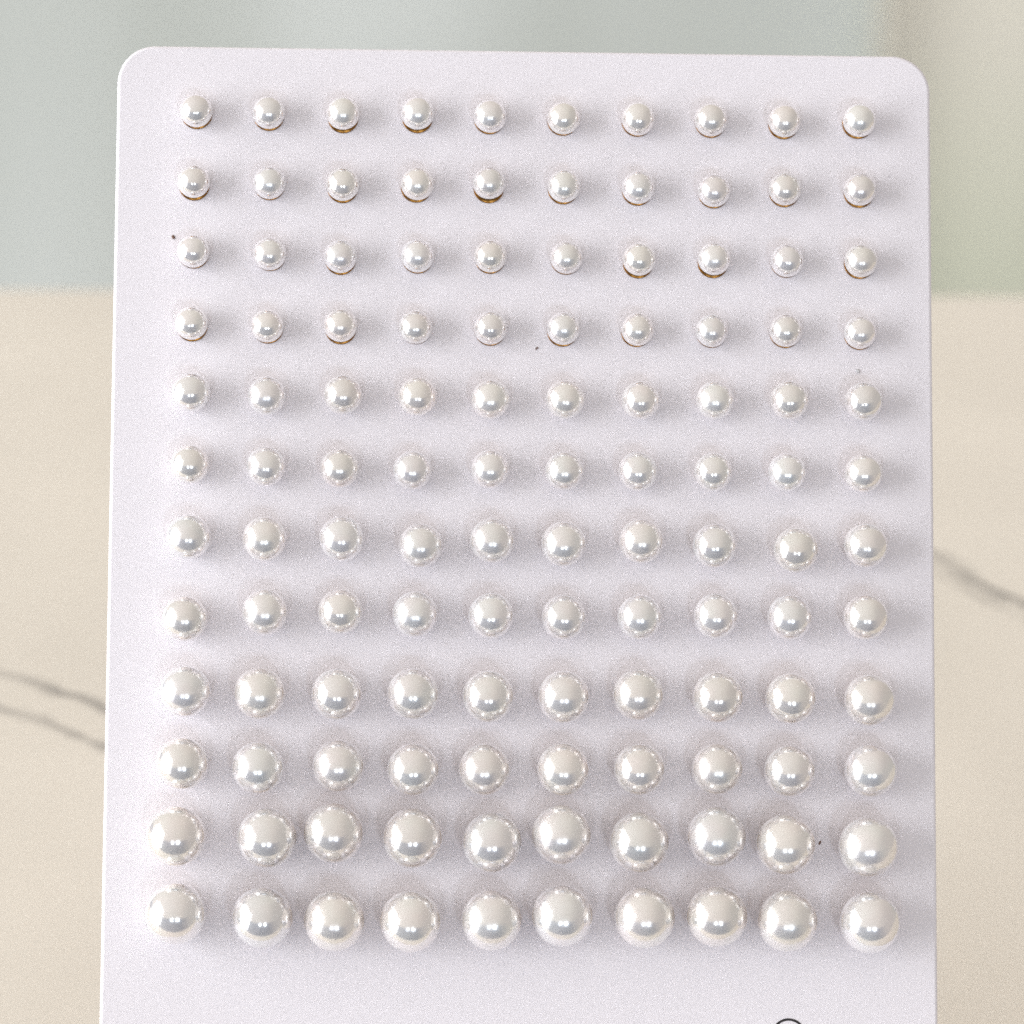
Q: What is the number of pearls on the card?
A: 120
